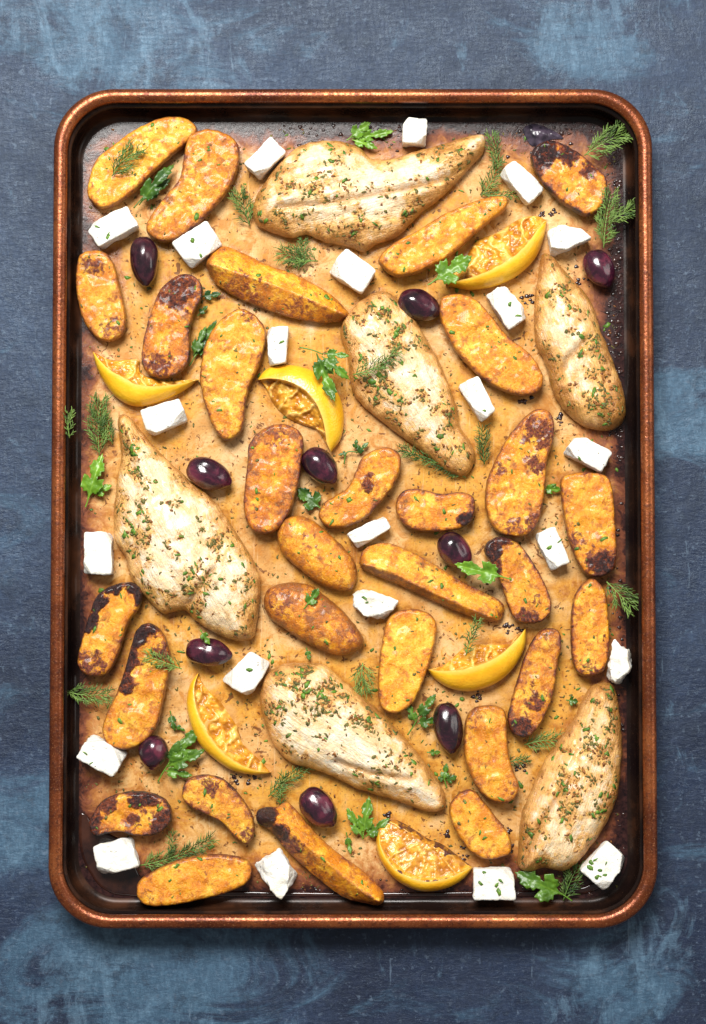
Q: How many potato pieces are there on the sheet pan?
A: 29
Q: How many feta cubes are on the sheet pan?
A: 23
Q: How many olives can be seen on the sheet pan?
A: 10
